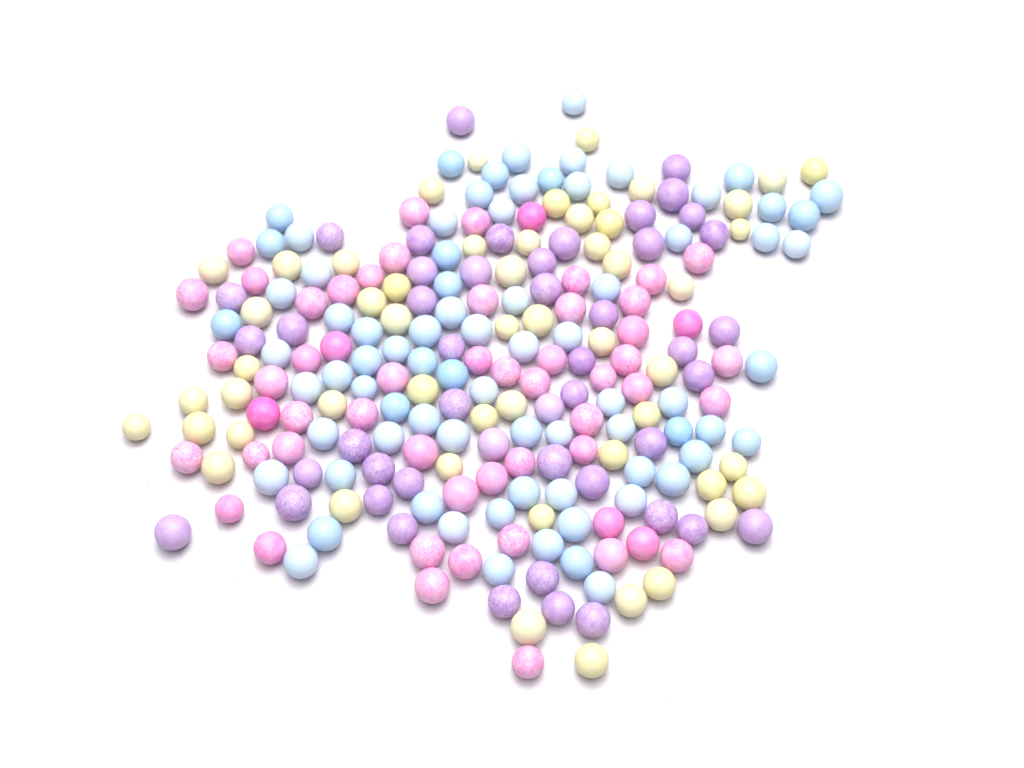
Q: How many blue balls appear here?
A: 78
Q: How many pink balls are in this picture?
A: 55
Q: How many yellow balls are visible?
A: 53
